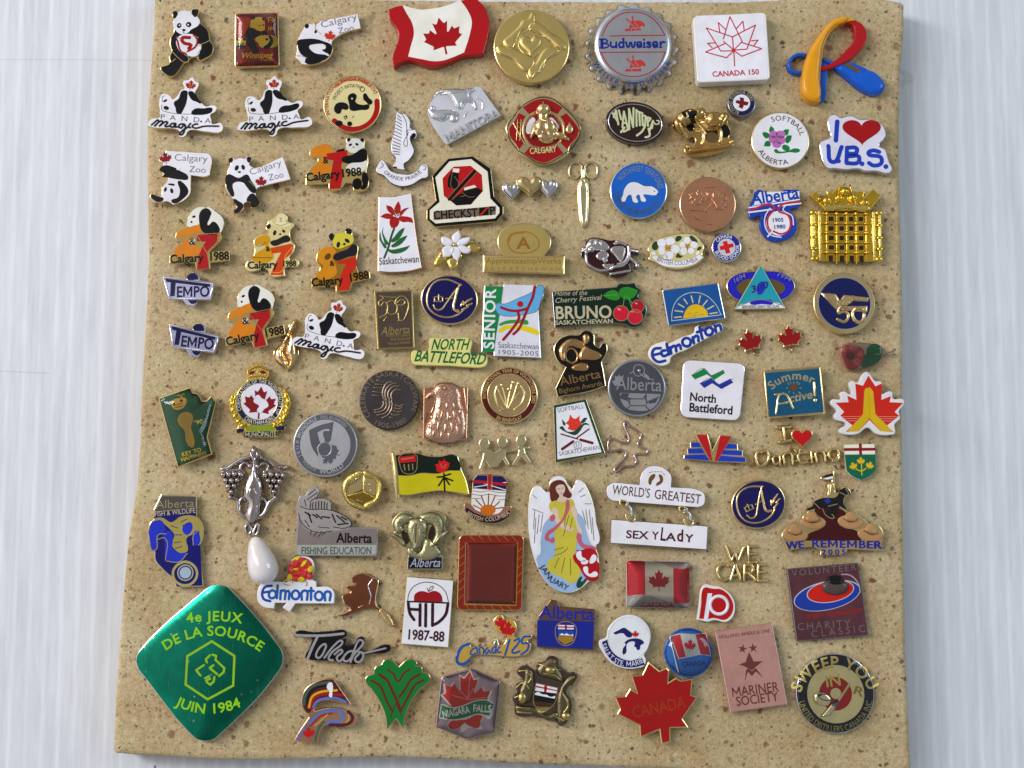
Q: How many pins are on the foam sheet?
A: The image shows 104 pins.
